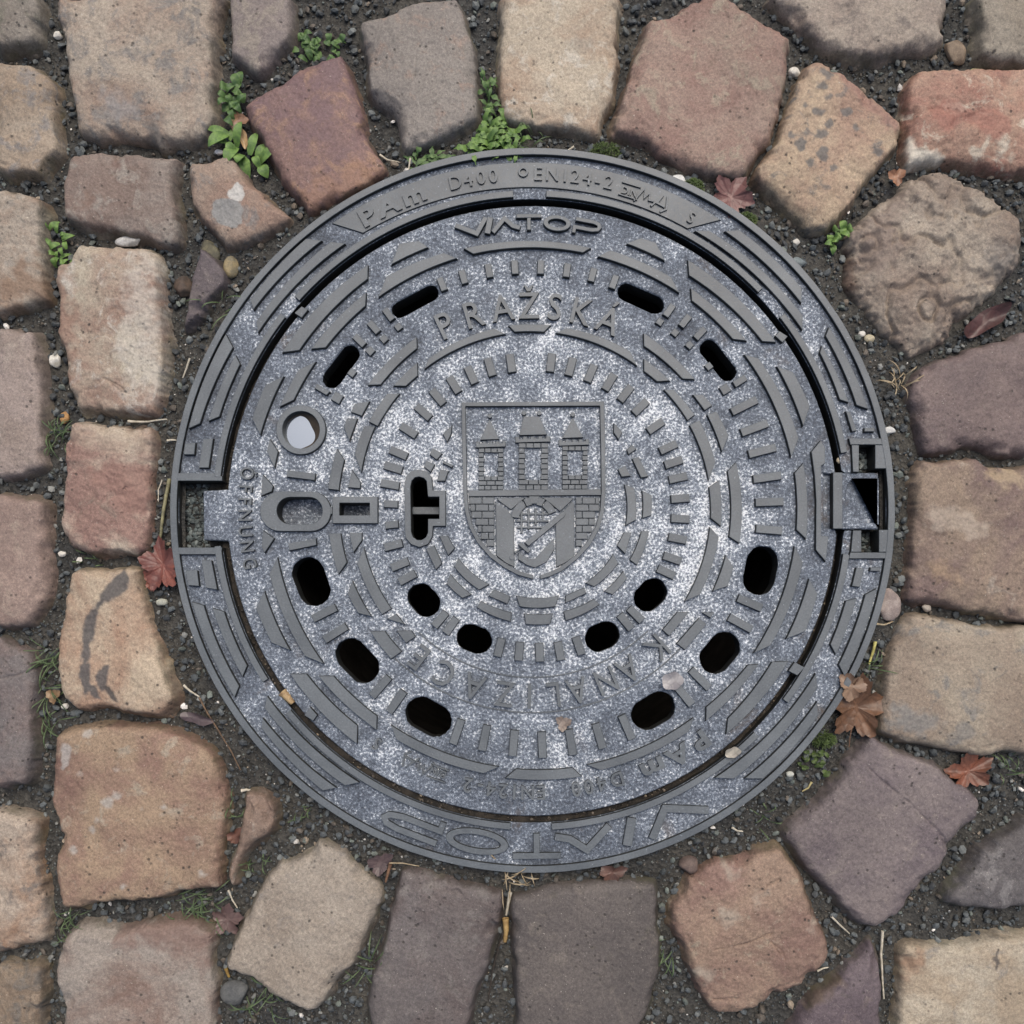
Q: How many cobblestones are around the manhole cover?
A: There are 39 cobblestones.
